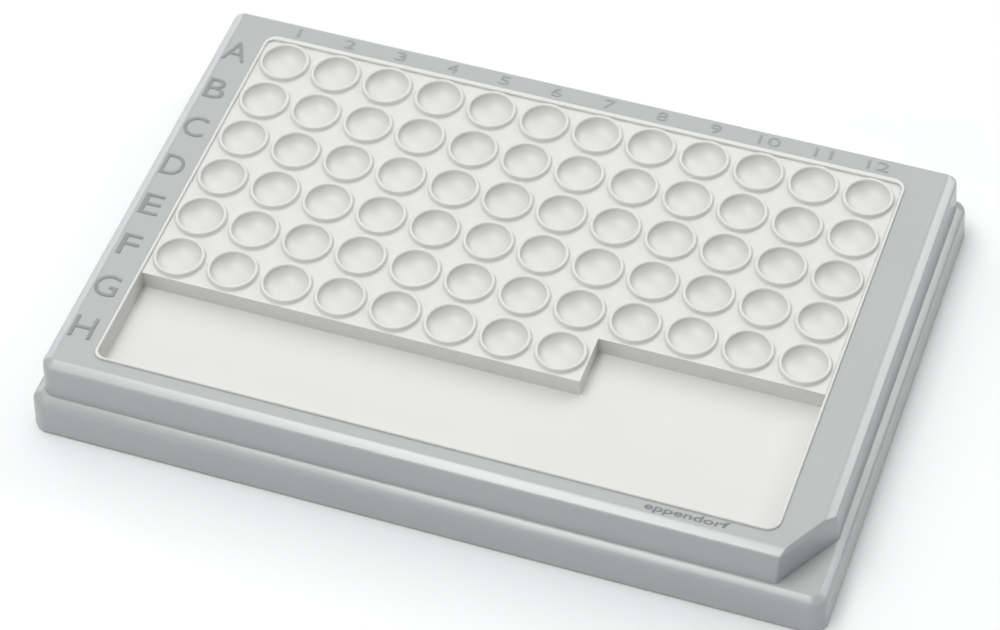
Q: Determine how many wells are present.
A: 68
